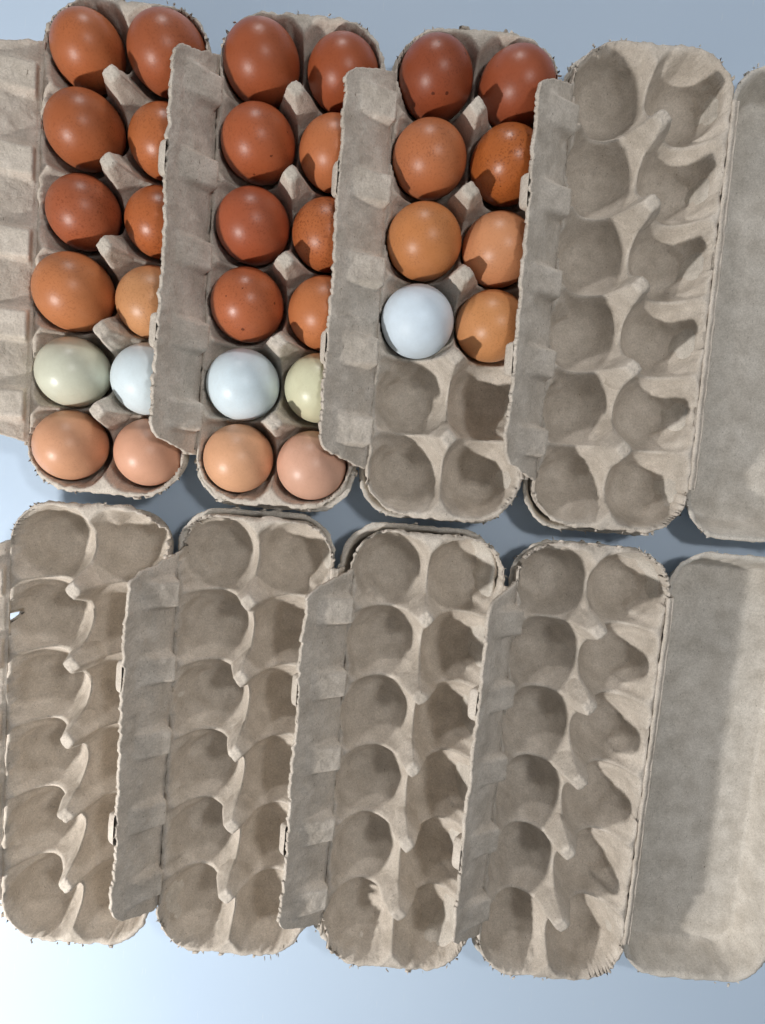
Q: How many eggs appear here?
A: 32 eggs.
